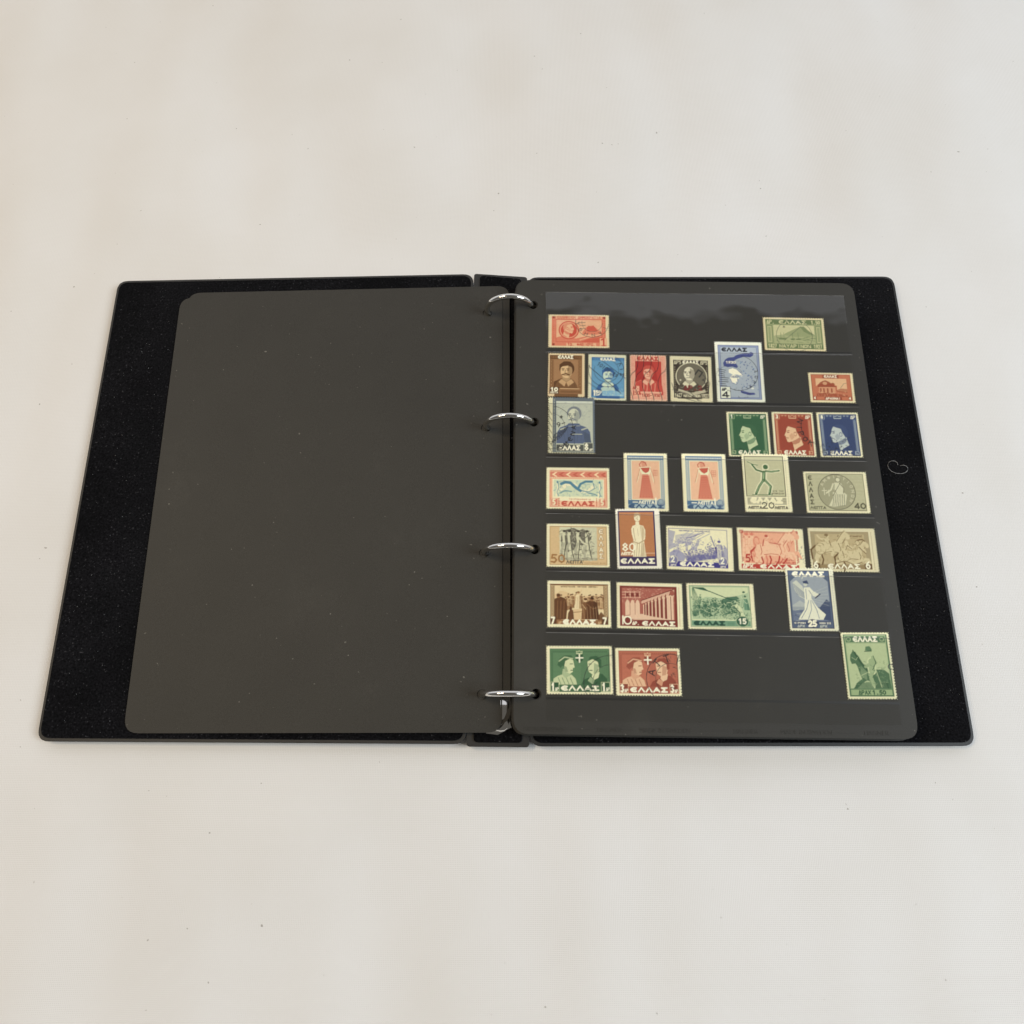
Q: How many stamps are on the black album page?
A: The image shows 29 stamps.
